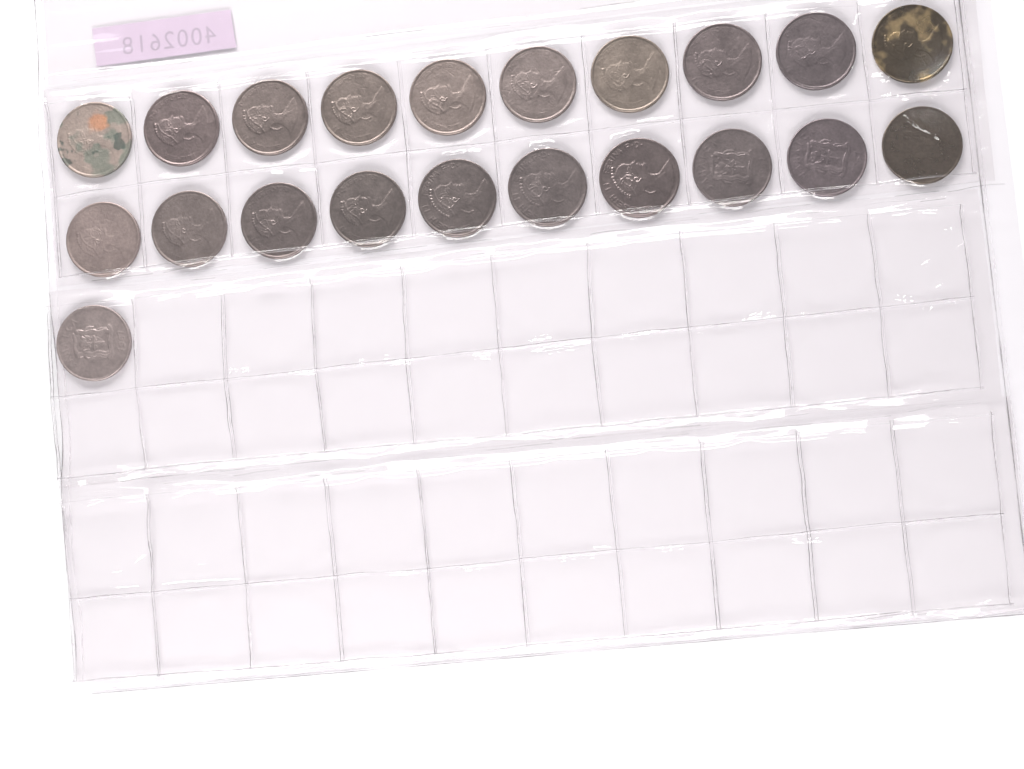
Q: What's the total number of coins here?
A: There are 21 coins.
